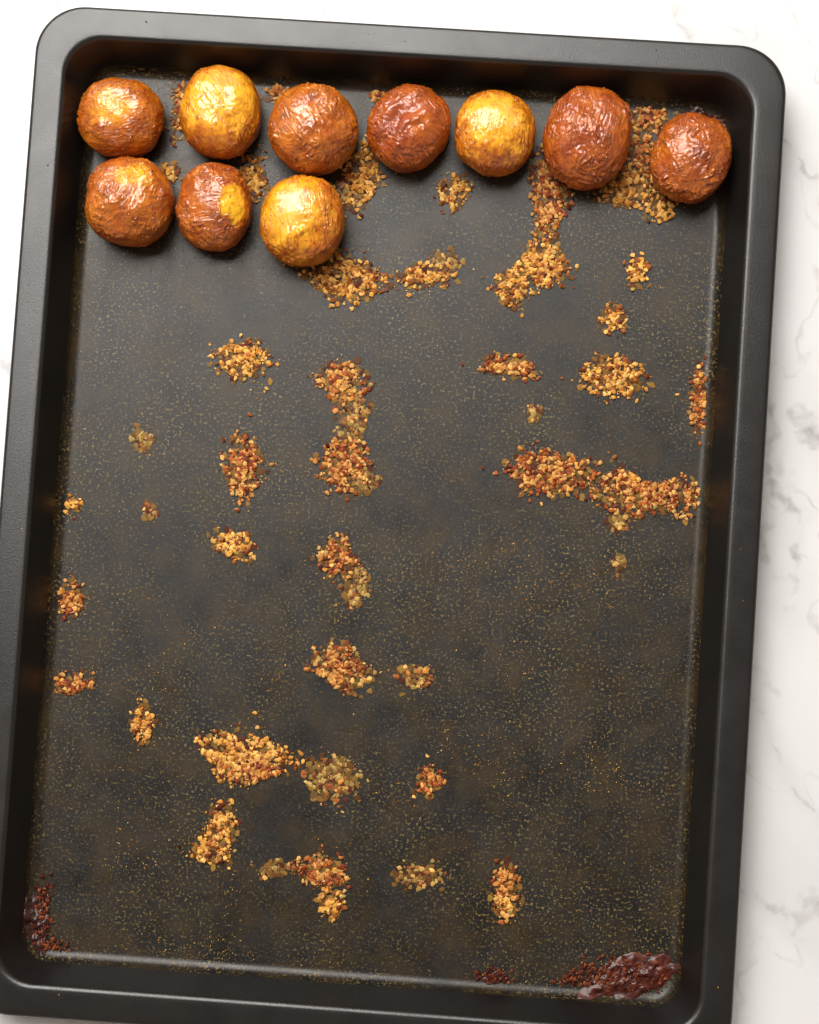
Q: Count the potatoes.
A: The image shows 10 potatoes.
